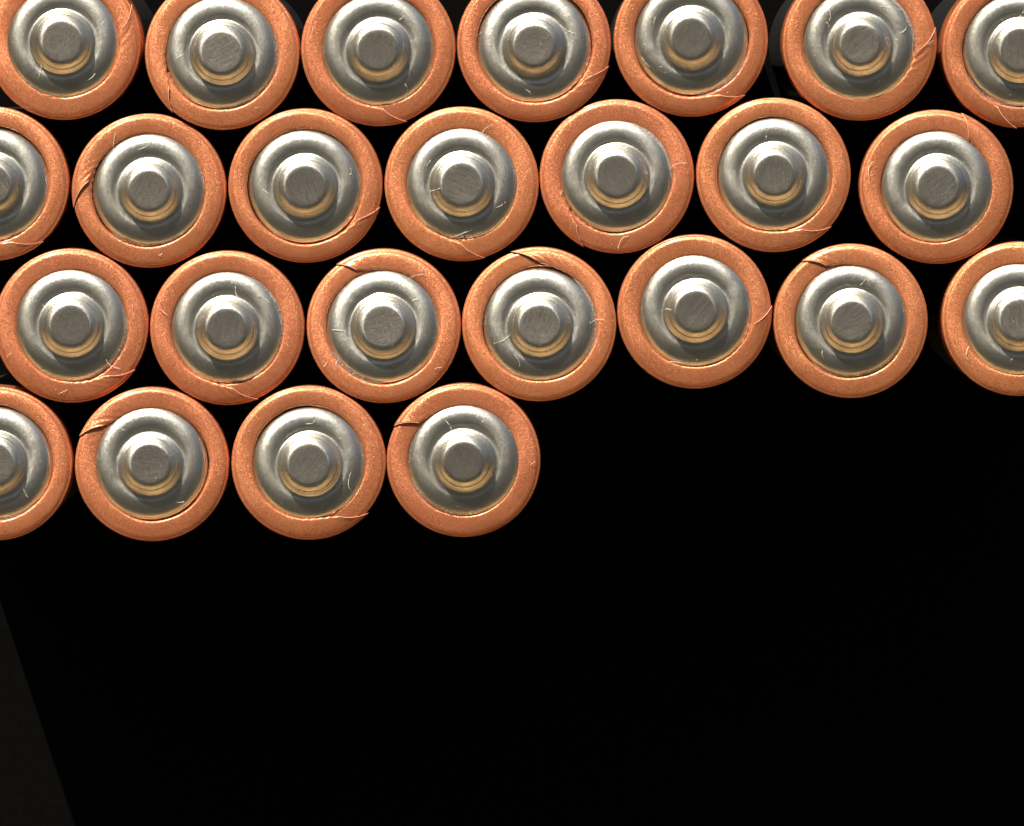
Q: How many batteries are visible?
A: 25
